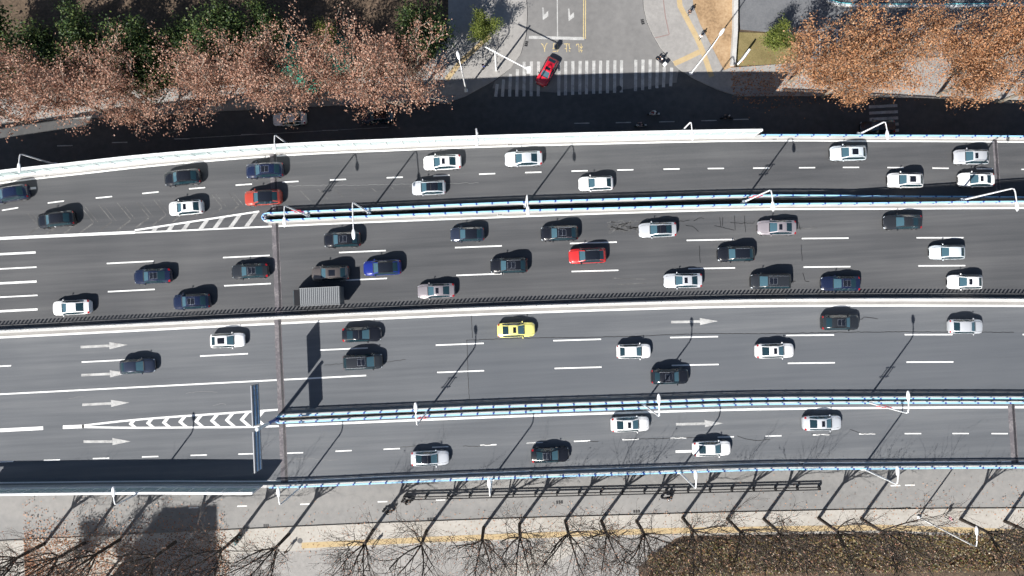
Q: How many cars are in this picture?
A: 54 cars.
